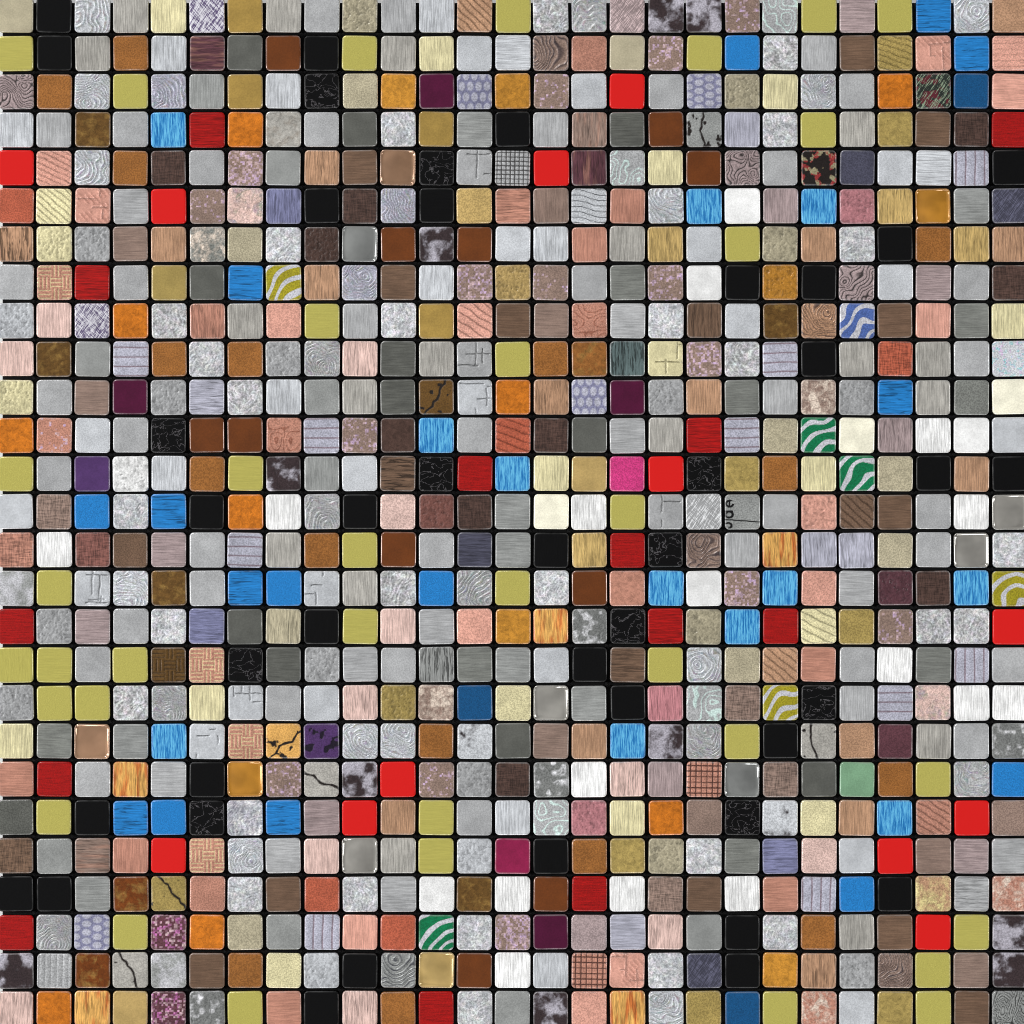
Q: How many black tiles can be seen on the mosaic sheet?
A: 41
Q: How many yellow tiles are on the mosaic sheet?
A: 35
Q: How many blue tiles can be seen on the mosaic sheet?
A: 30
